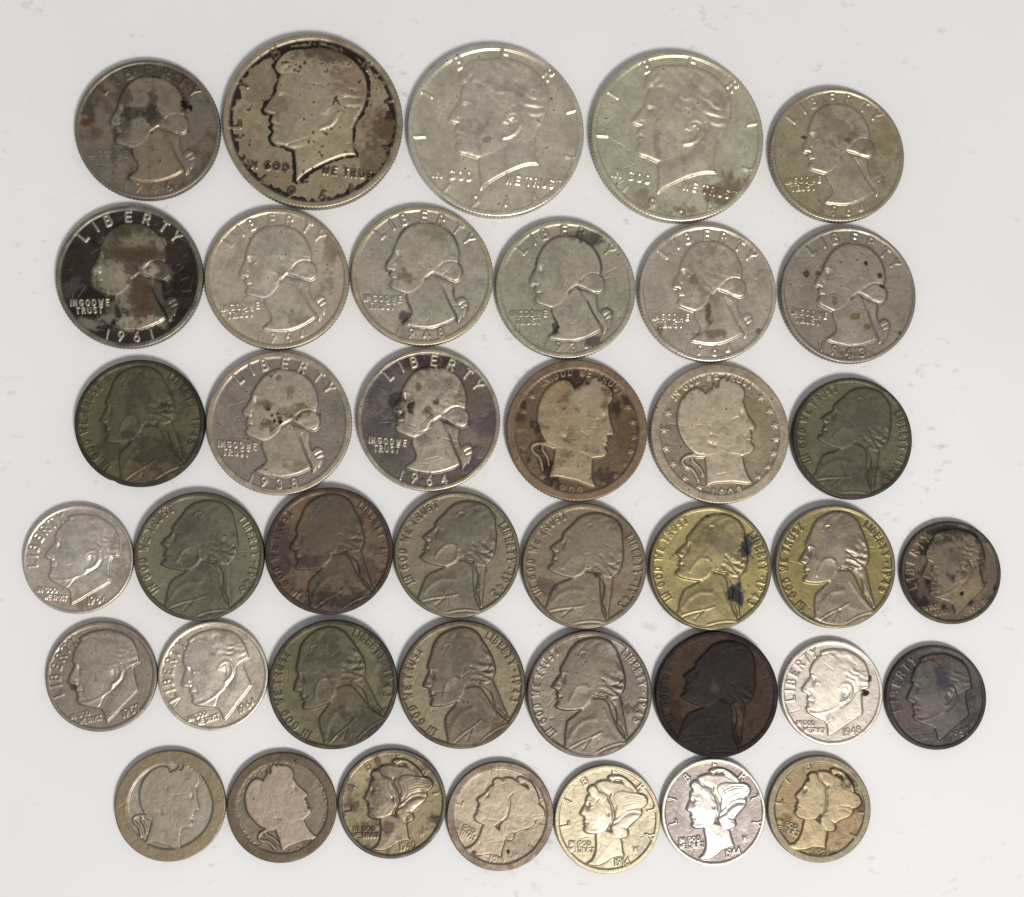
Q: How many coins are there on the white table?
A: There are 40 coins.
